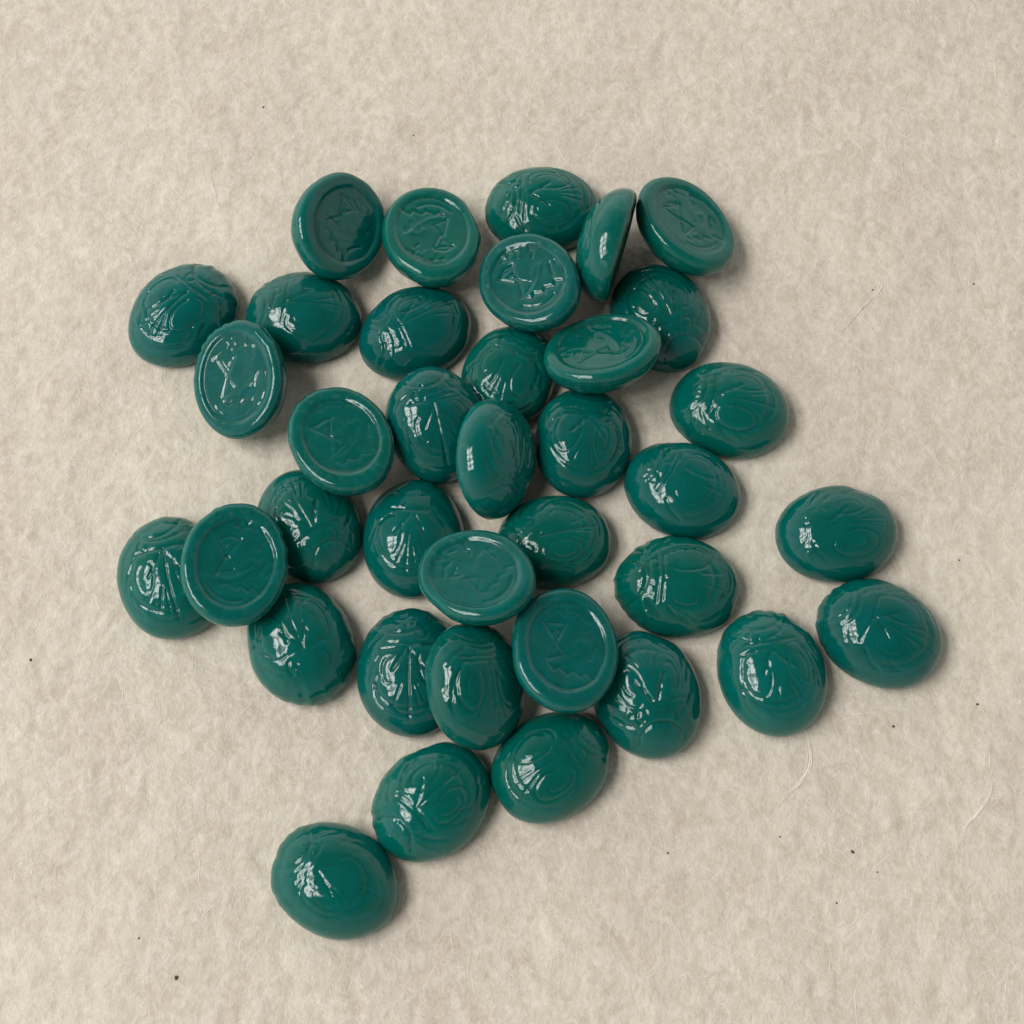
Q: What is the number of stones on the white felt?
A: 37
